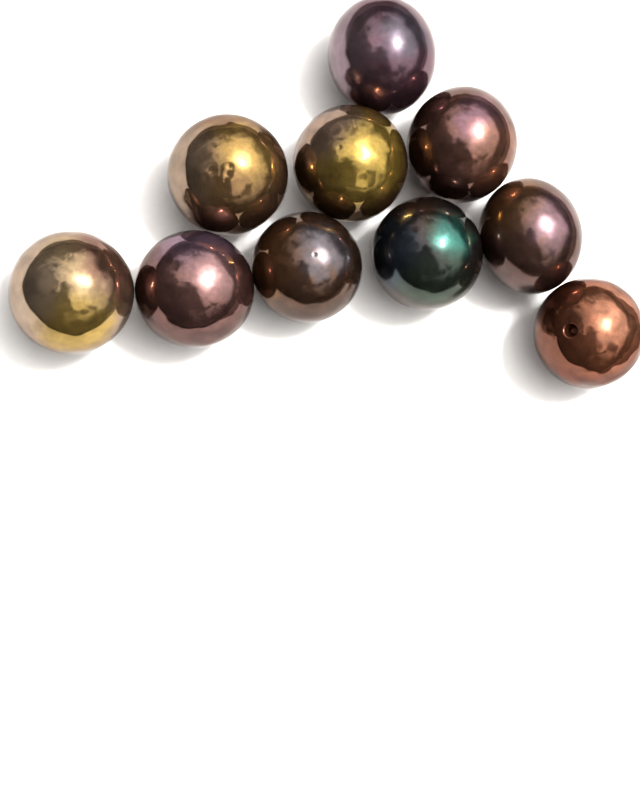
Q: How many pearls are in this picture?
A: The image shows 10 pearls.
